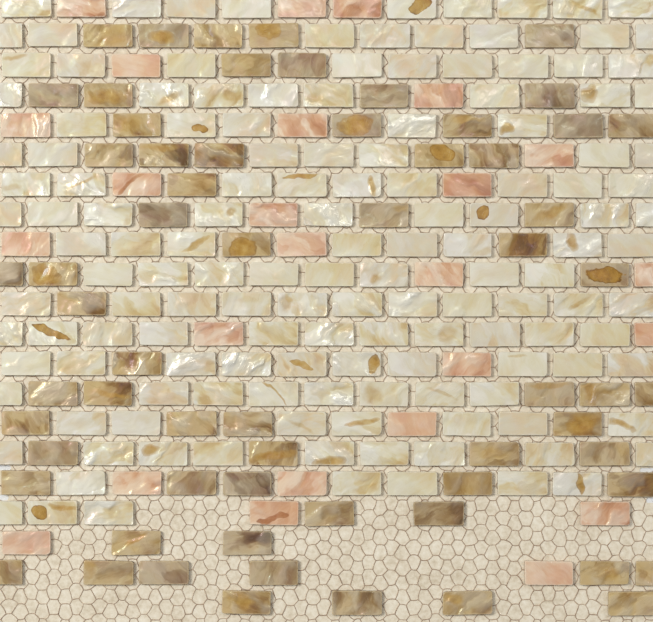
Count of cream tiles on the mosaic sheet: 144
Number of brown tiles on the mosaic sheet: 64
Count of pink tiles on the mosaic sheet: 25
